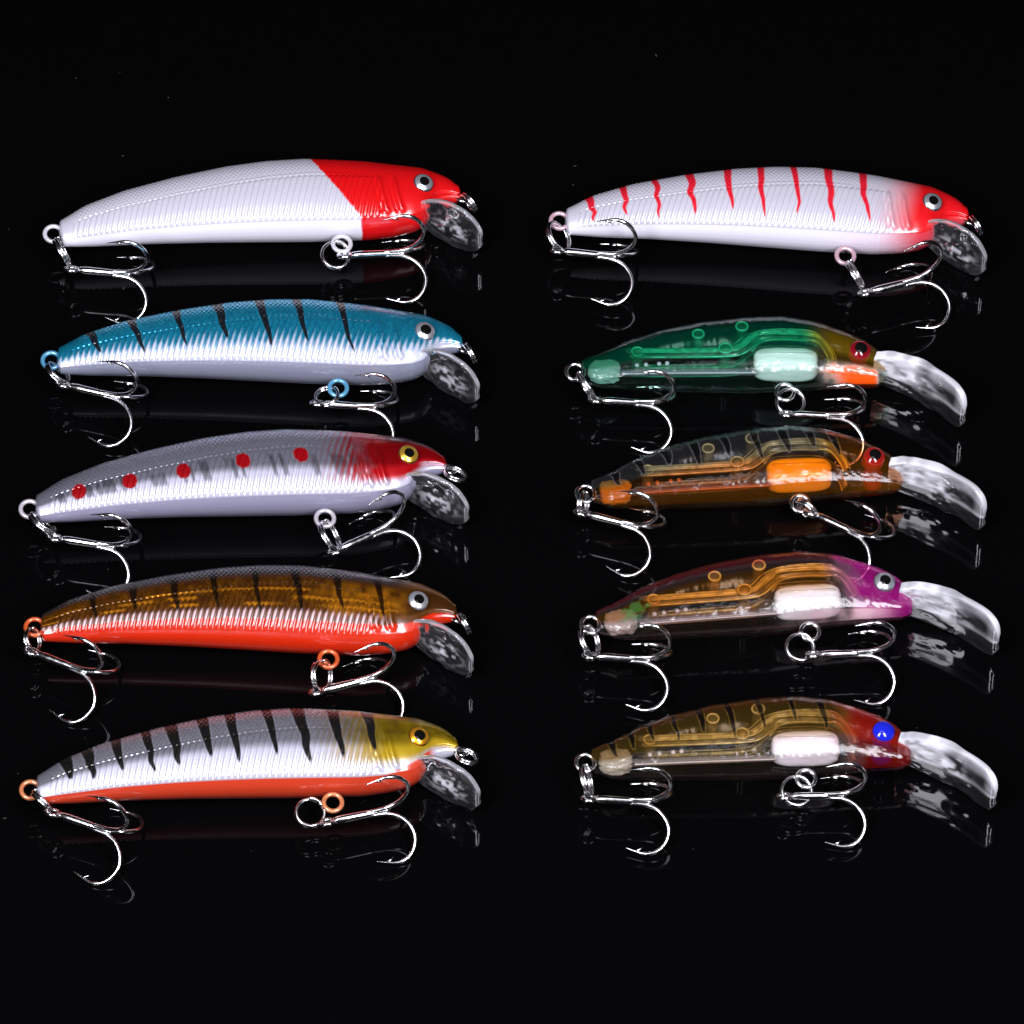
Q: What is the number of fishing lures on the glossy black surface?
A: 10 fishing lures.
